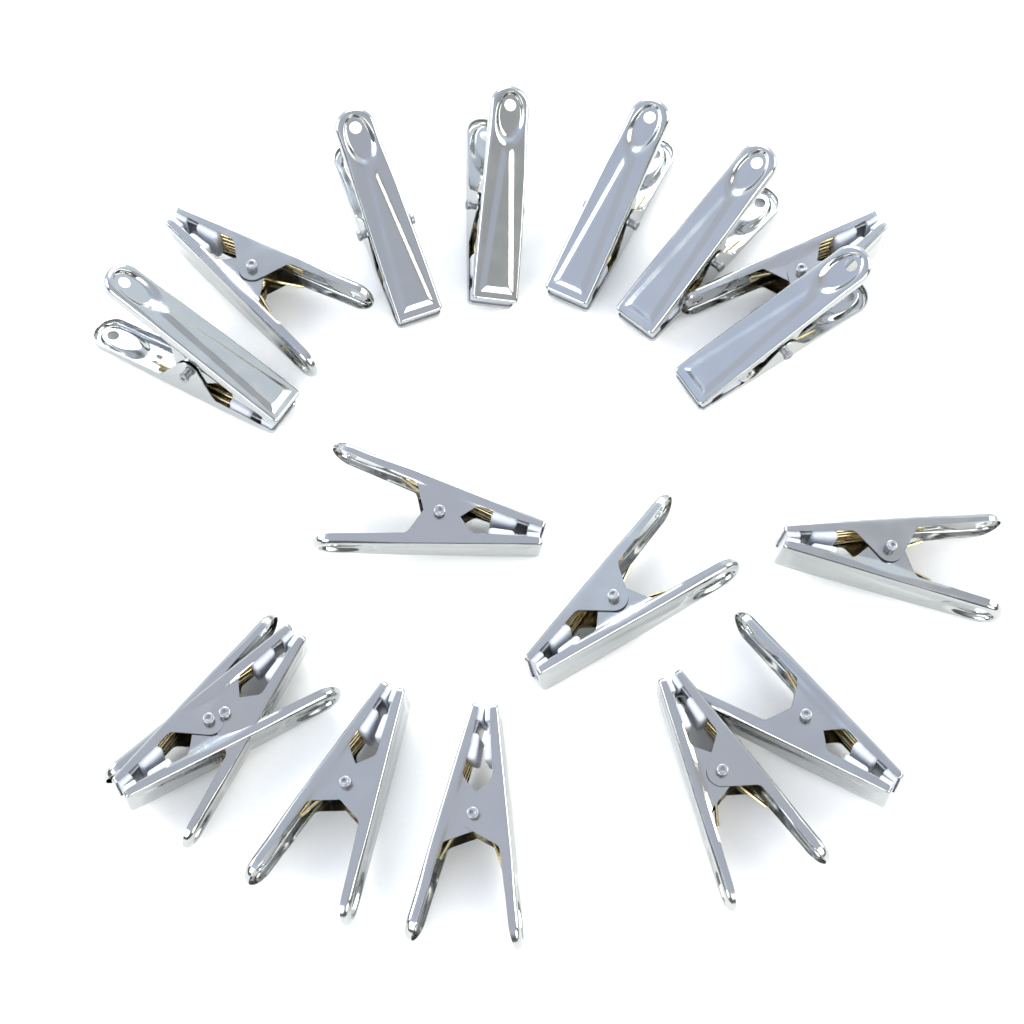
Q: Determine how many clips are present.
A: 17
